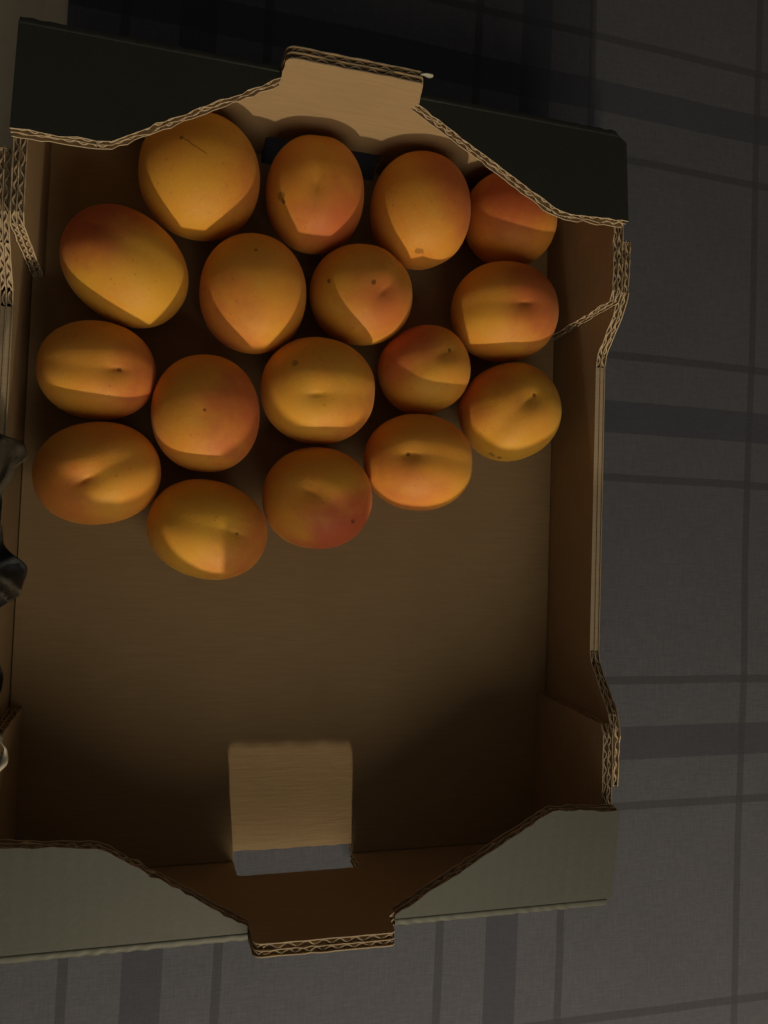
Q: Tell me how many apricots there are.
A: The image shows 17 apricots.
